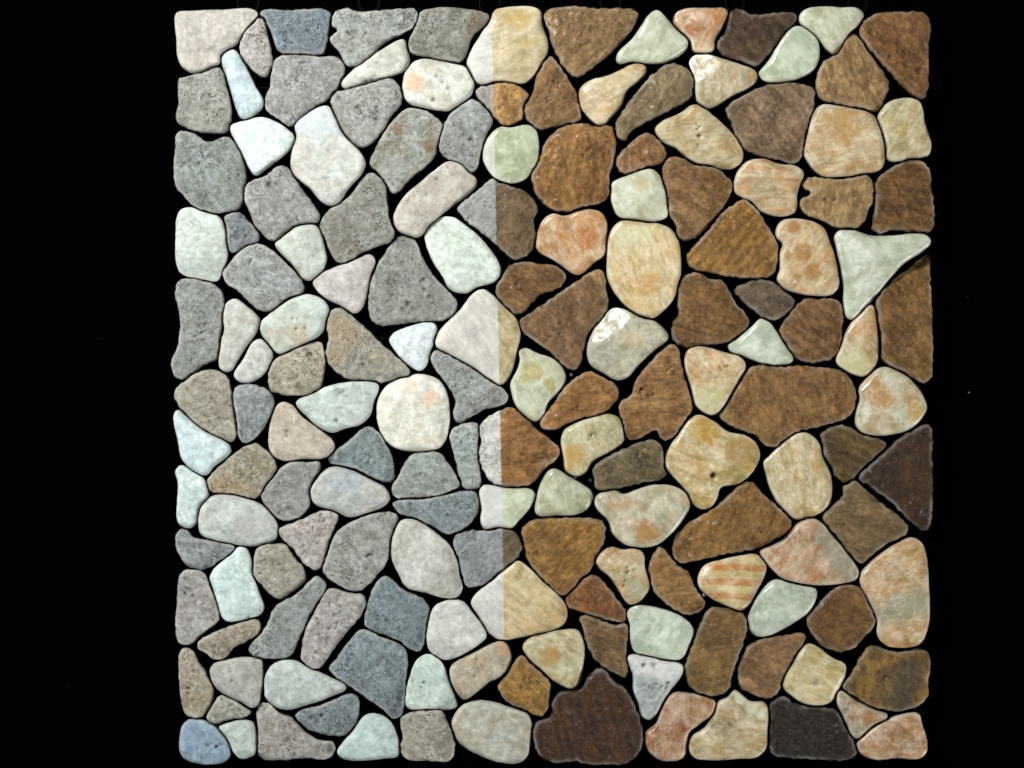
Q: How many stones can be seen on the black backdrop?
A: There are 161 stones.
